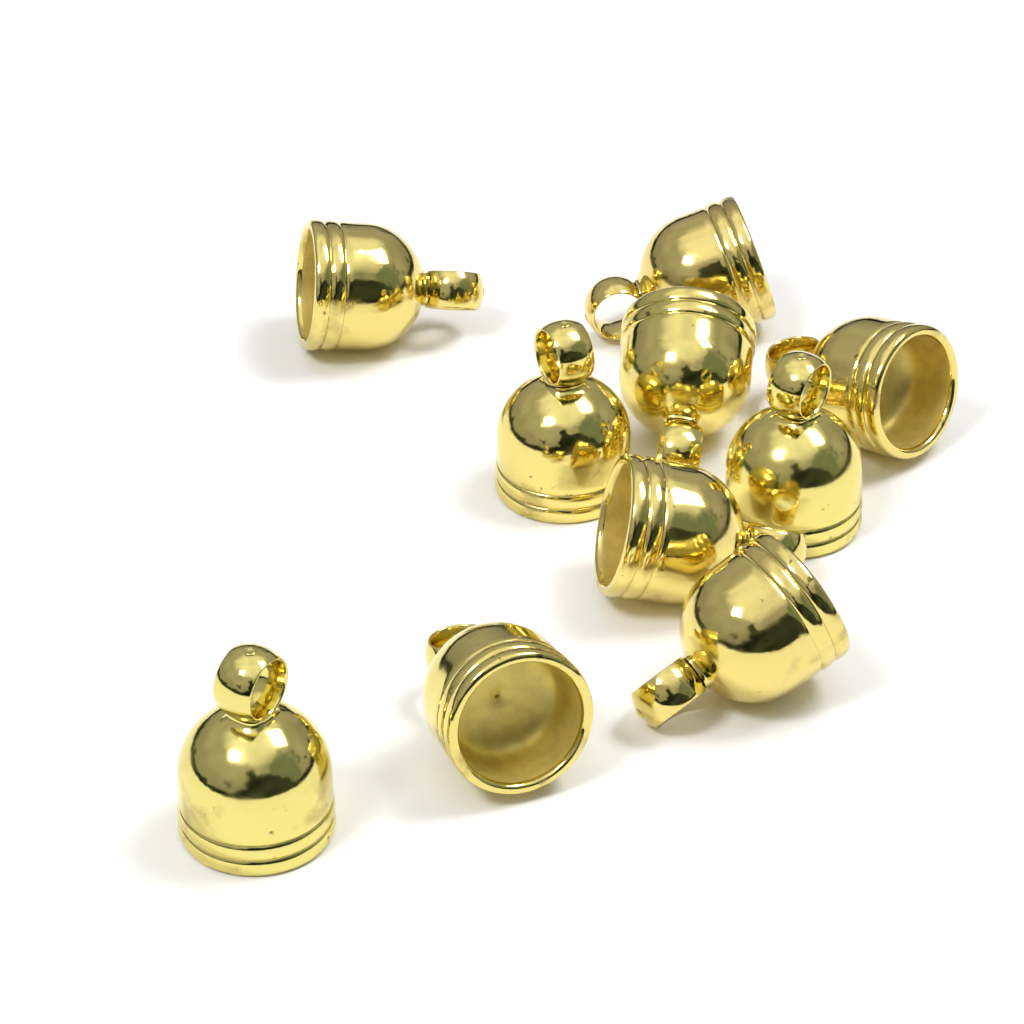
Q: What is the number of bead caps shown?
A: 10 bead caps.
